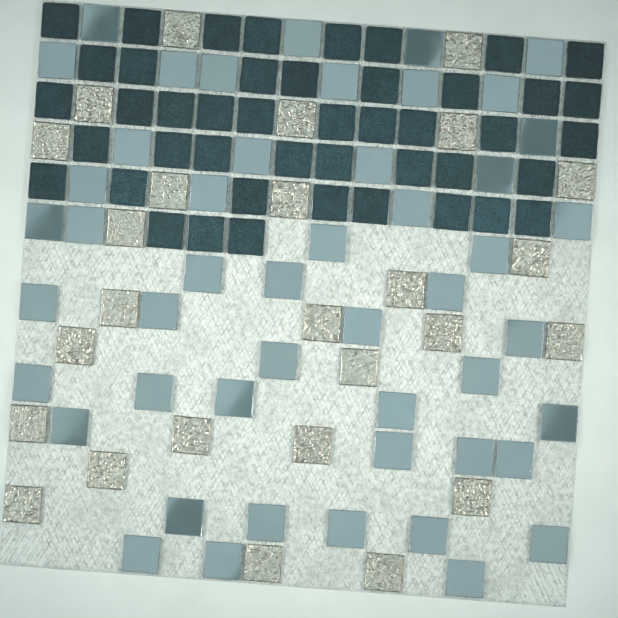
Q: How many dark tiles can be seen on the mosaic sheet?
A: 45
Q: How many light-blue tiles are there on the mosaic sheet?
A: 49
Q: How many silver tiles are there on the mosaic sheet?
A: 26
